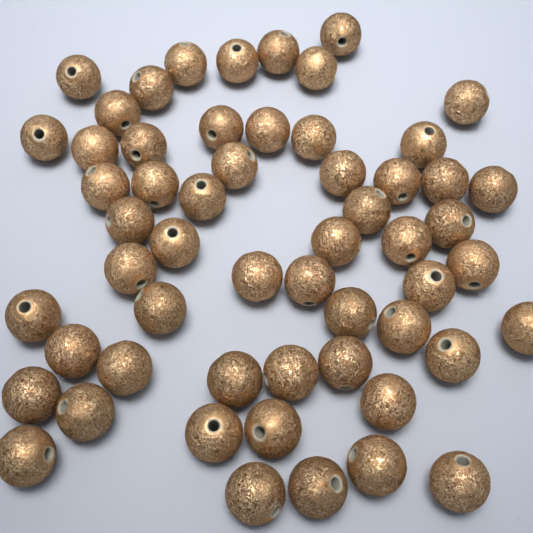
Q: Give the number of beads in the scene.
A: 56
